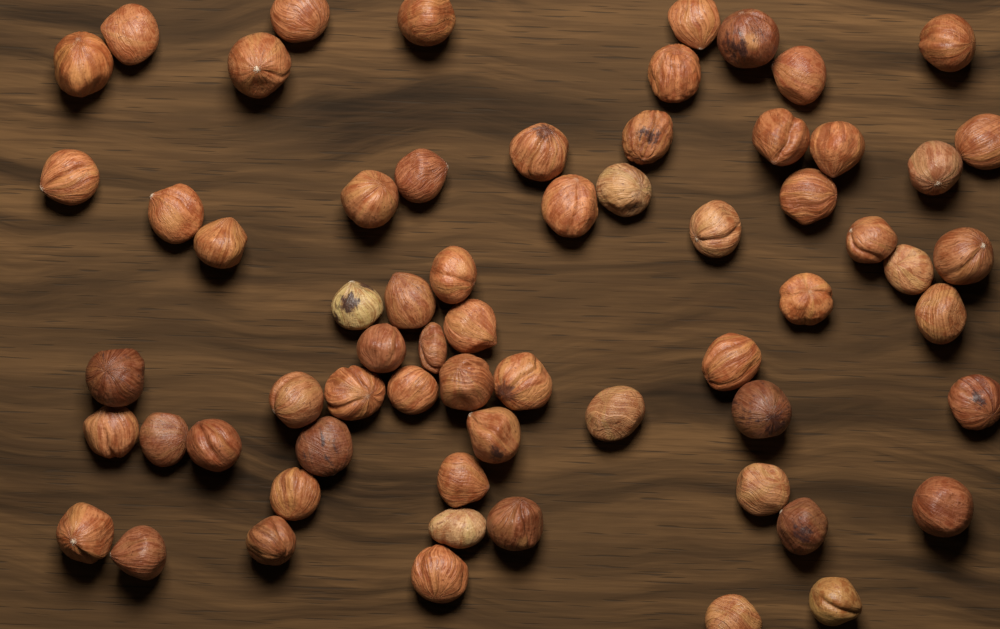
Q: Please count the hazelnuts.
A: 64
